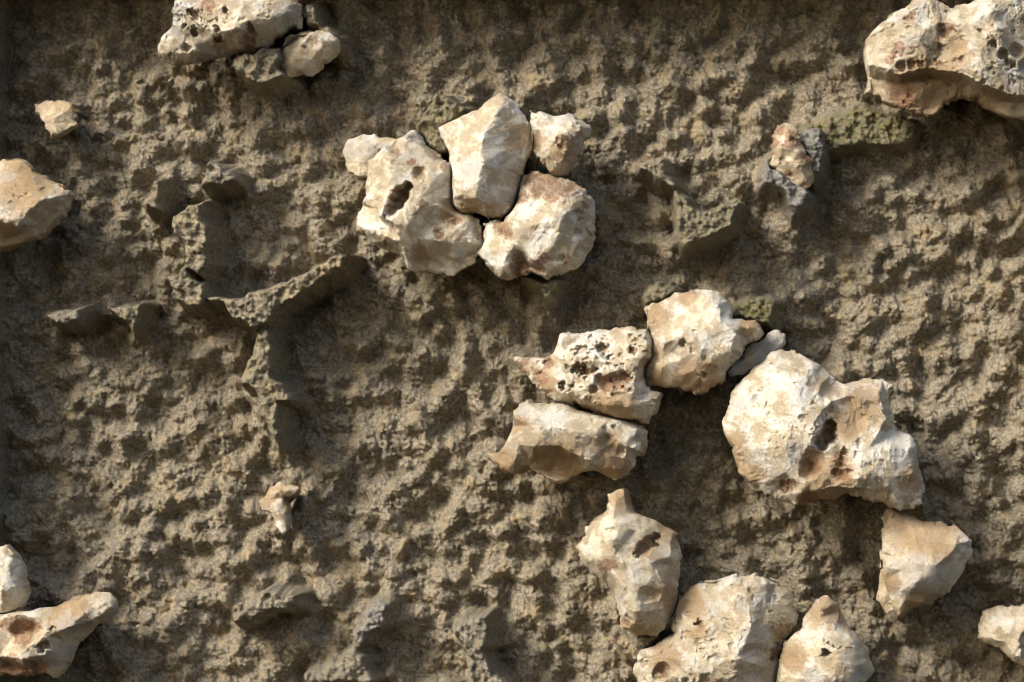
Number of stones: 25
